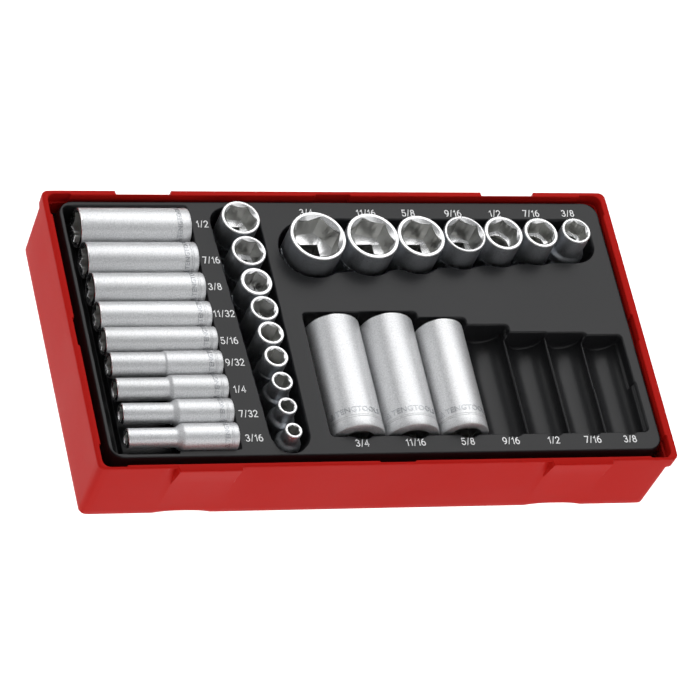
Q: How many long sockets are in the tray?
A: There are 12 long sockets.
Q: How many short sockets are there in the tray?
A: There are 16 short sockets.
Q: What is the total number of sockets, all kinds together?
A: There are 28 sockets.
